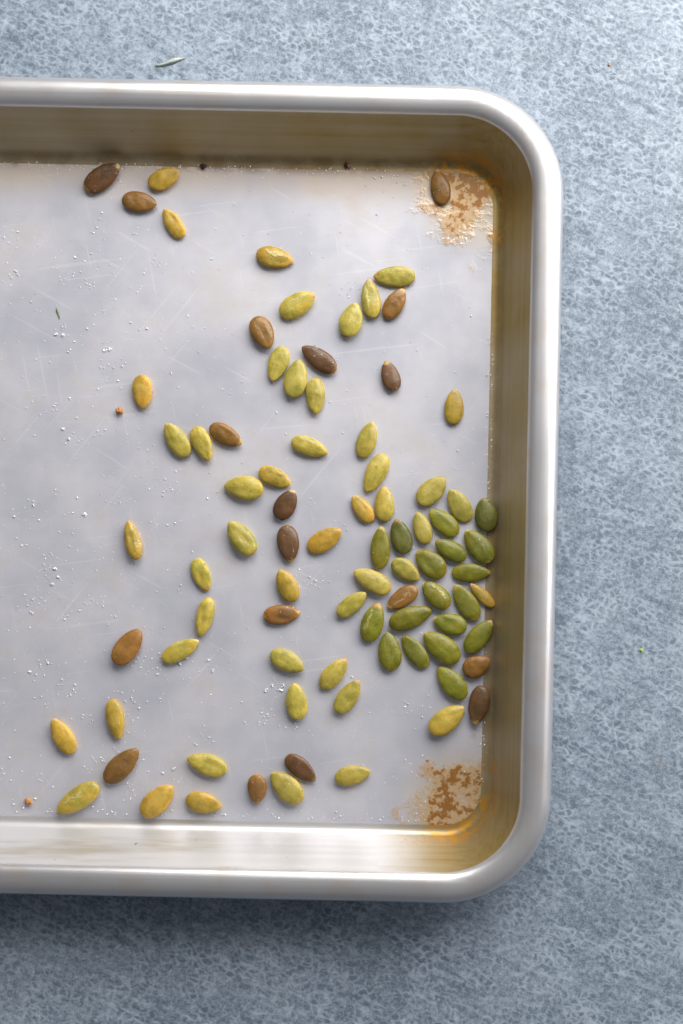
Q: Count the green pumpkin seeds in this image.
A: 18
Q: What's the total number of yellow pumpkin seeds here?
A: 48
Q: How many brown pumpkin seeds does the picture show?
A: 18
